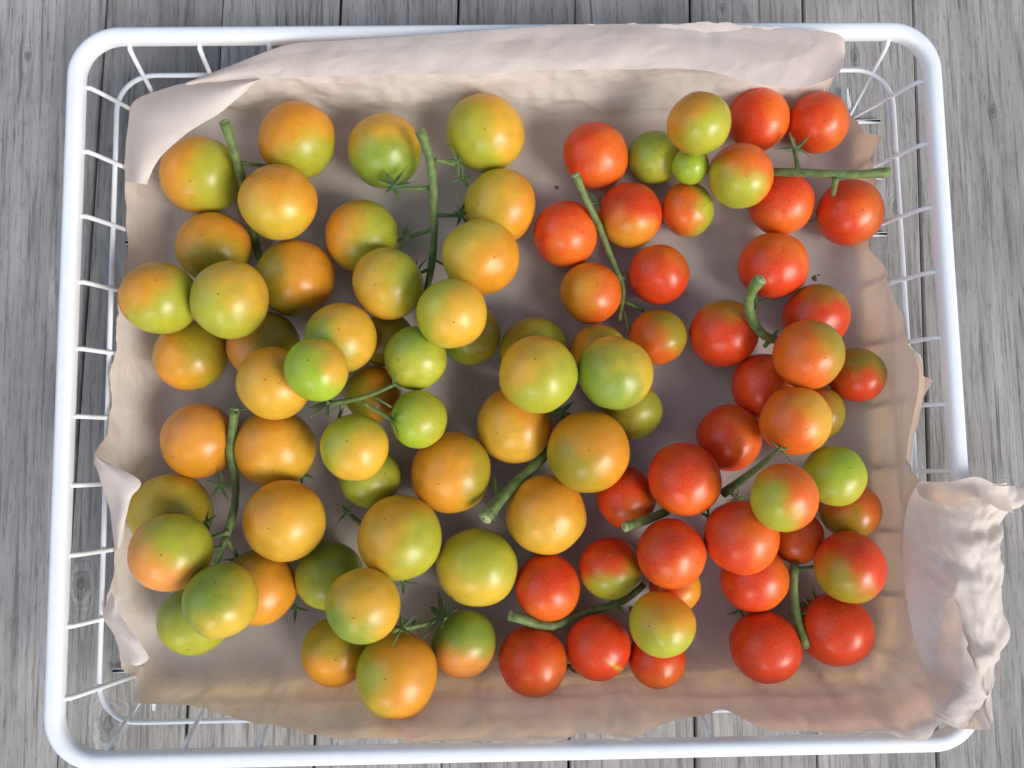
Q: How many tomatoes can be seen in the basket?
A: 93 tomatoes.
